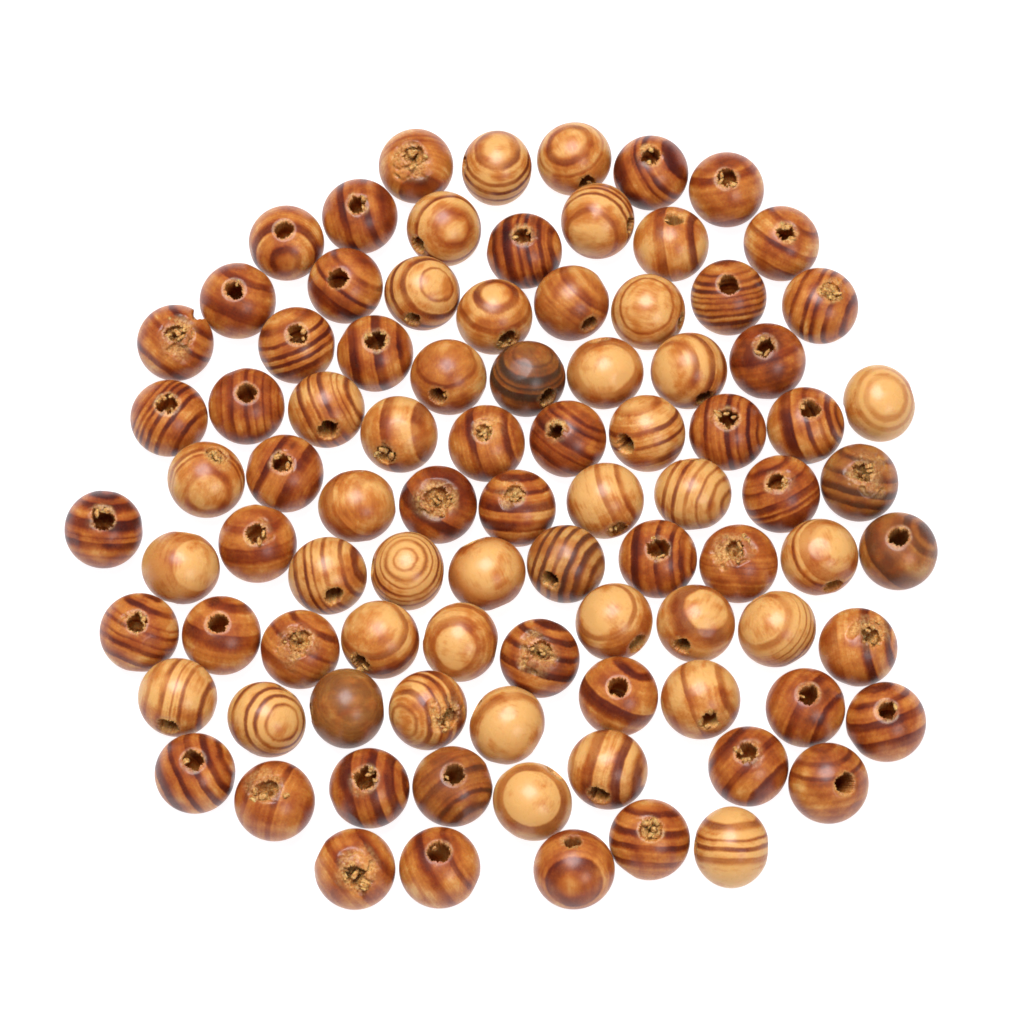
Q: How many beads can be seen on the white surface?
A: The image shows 90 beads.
